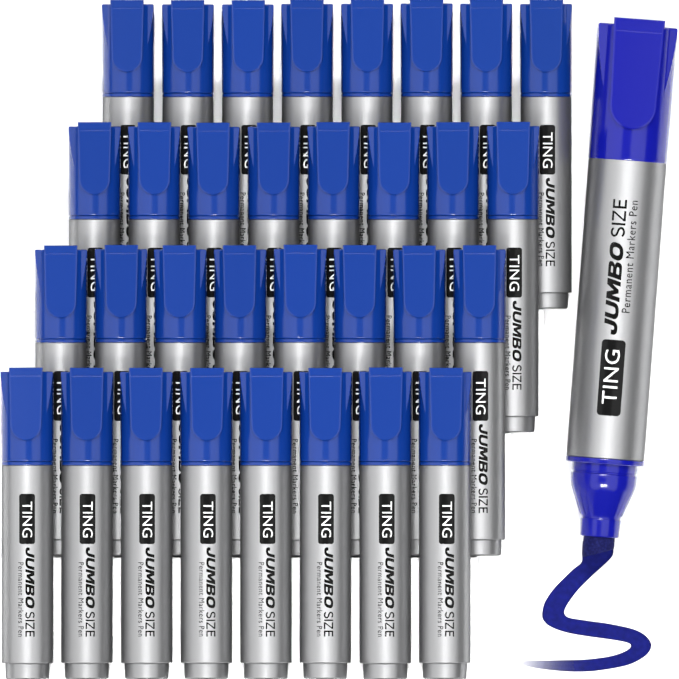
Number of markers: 33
